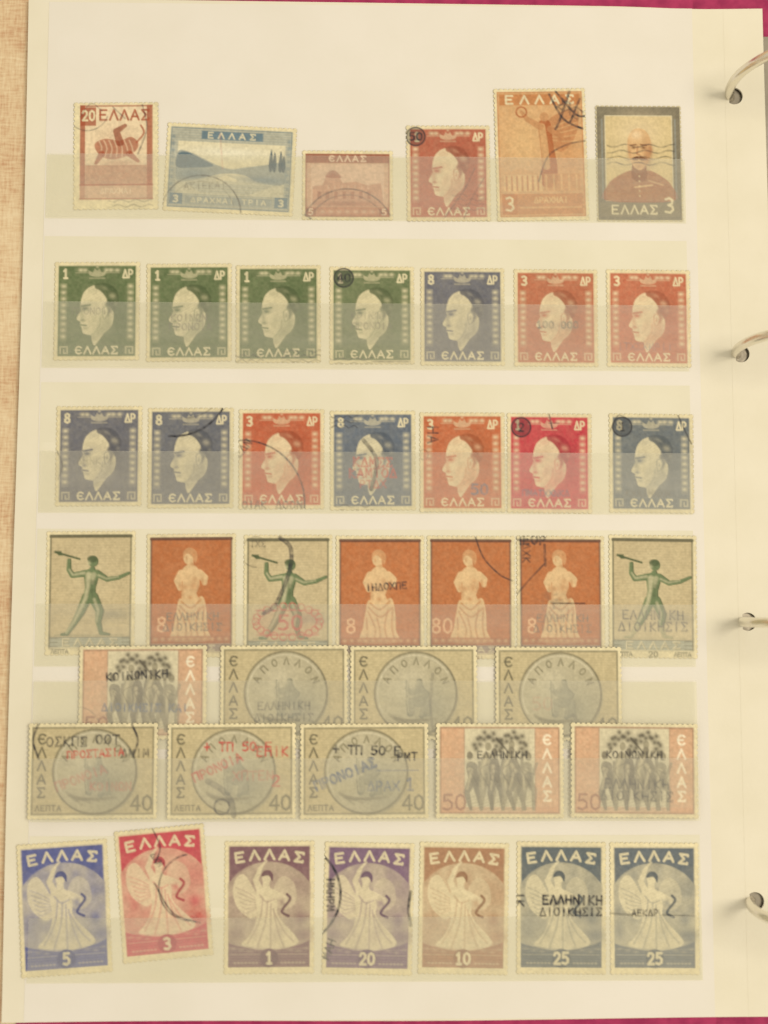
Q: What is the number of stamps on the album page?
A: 43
